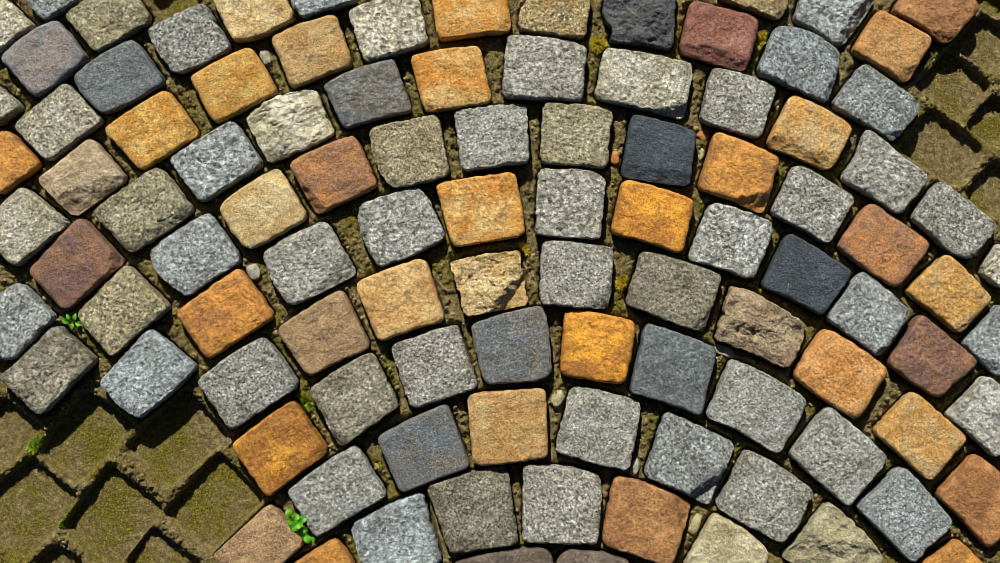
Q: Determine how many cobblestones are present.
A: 103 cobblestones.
